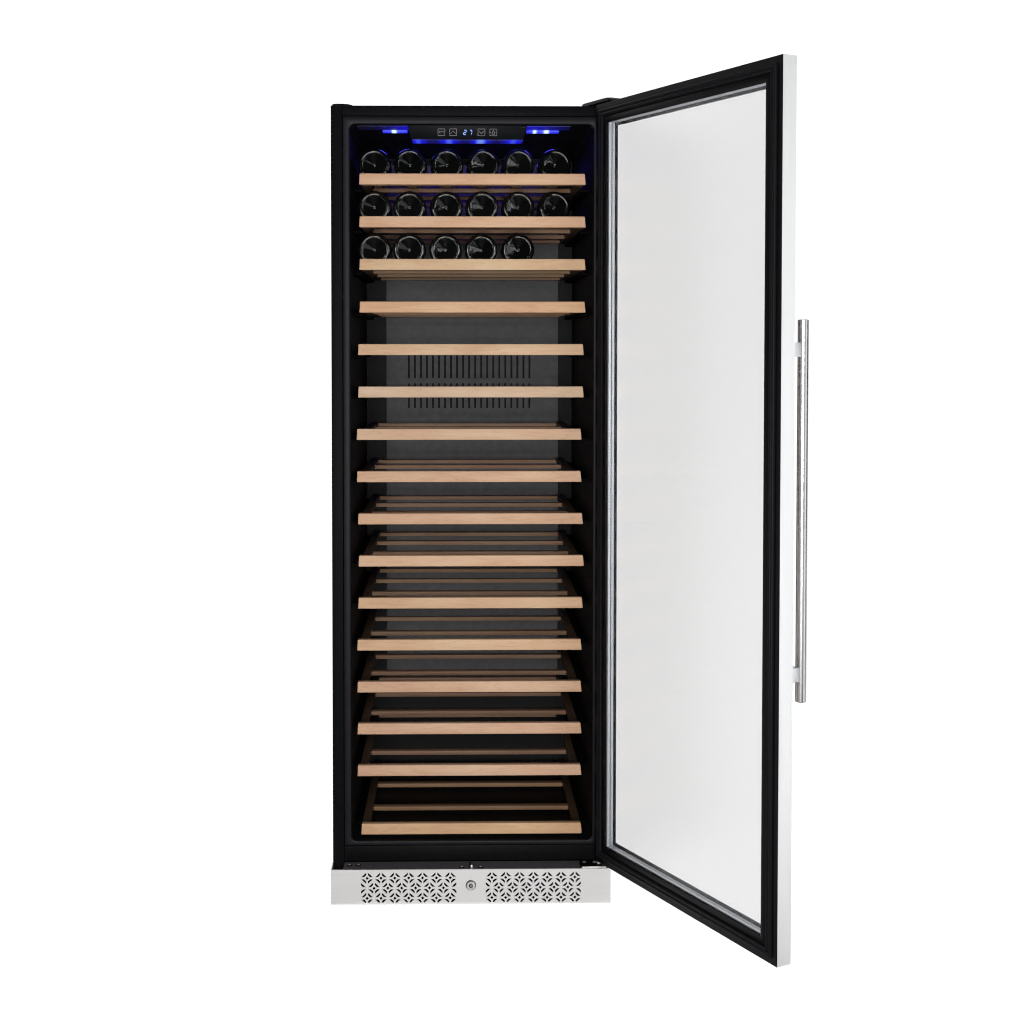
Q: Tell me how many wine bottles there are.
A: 17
